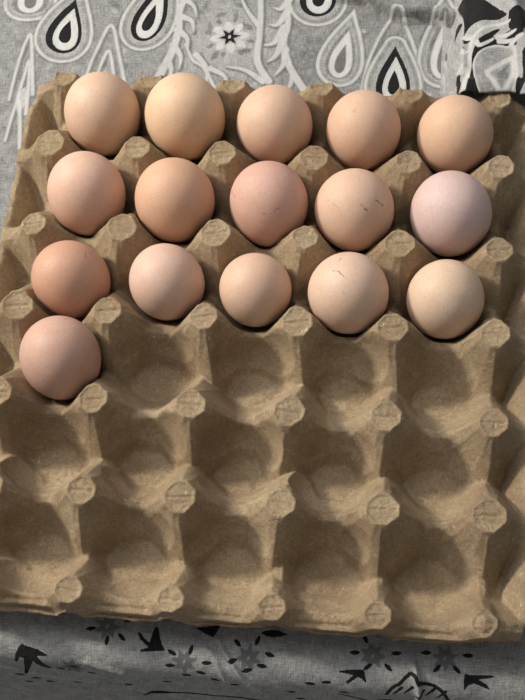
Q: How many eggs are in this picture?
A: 16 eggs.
